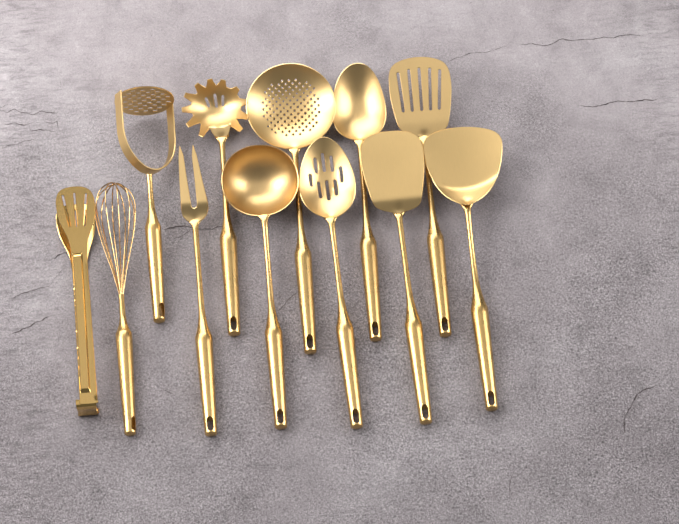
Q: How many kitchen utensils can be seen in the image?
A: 12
